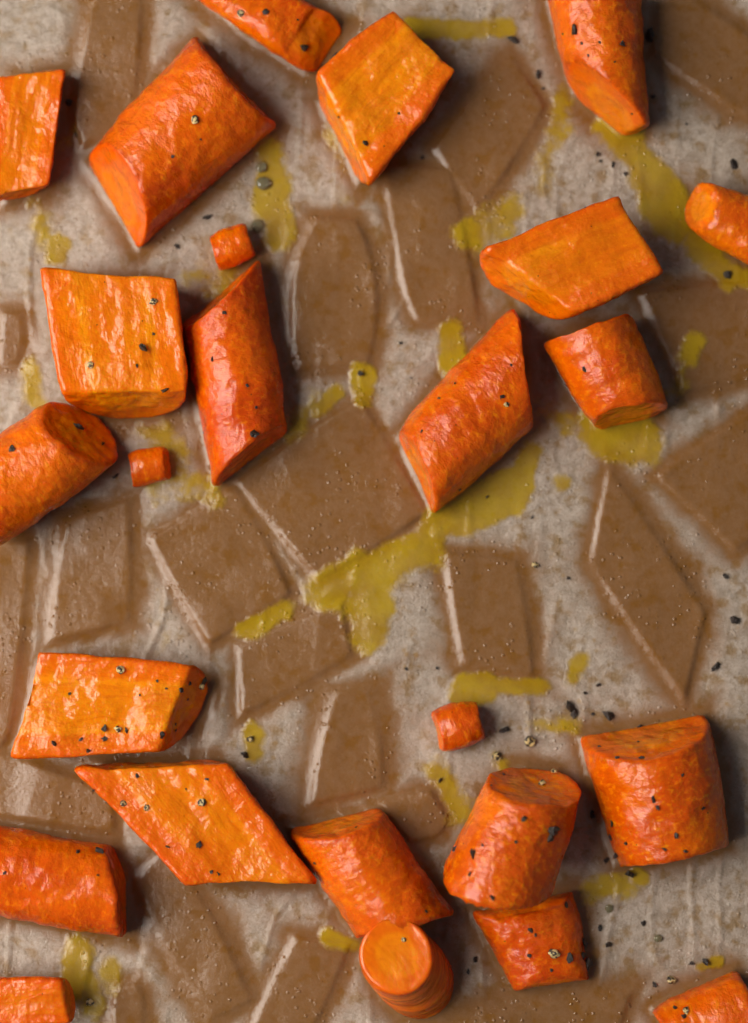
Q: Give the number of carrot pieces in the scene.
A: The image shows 25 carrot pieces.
